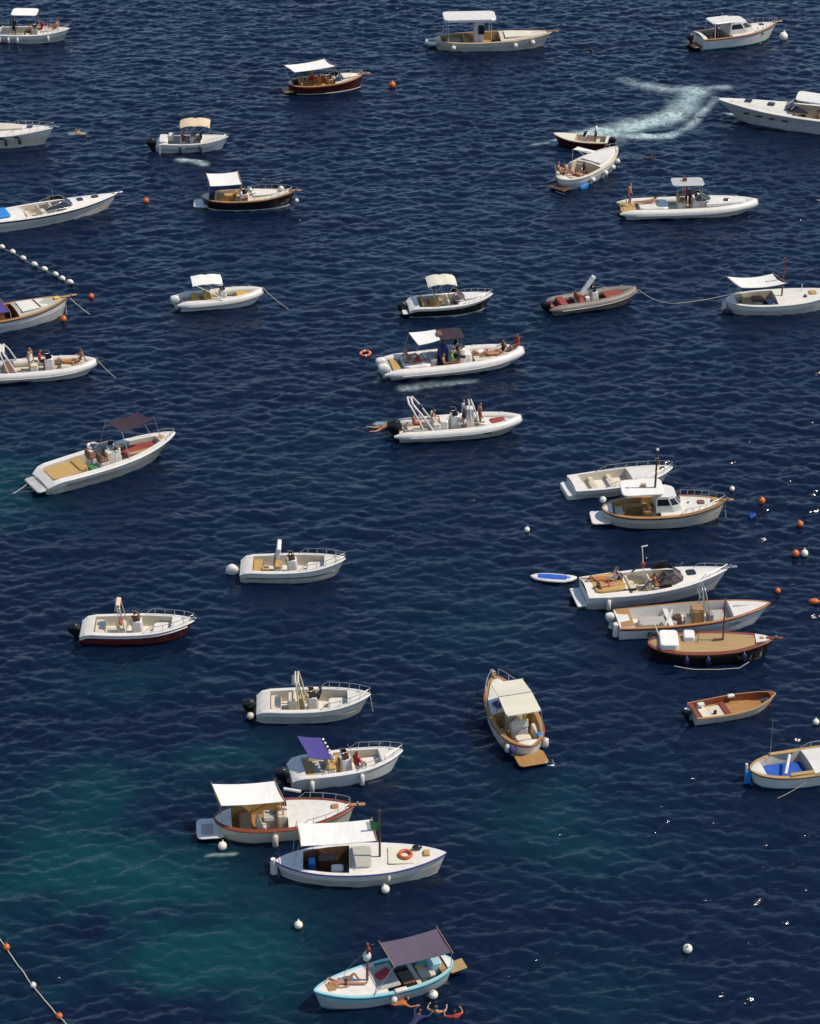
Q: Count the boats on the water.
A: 36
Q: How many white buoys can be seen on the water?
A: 19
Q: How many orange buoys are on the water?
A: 11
